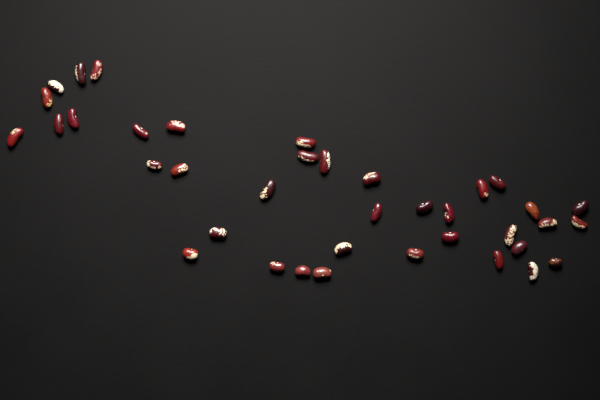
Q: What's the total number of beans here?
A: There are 38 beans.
